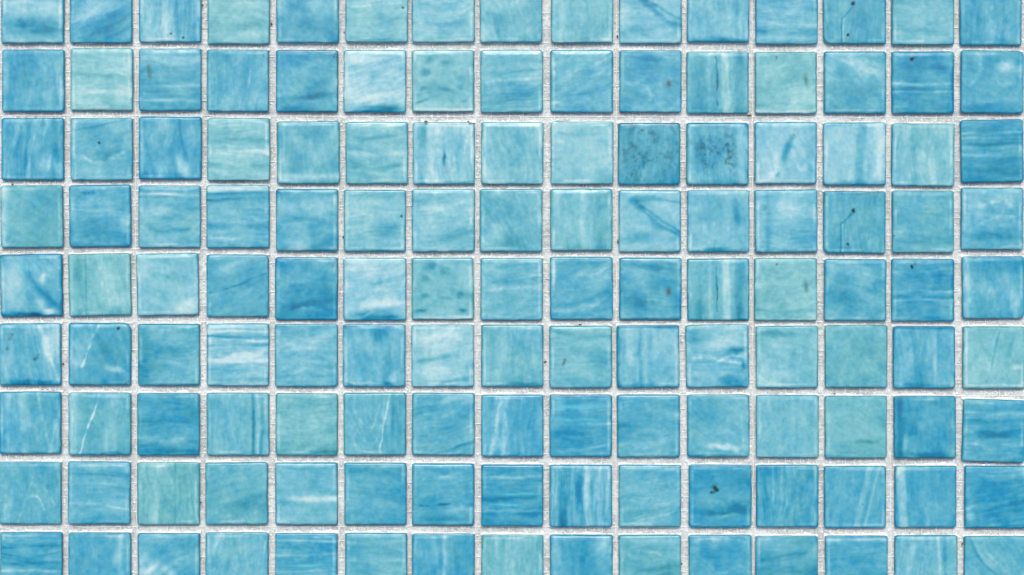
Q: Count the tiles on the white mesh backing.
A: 135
